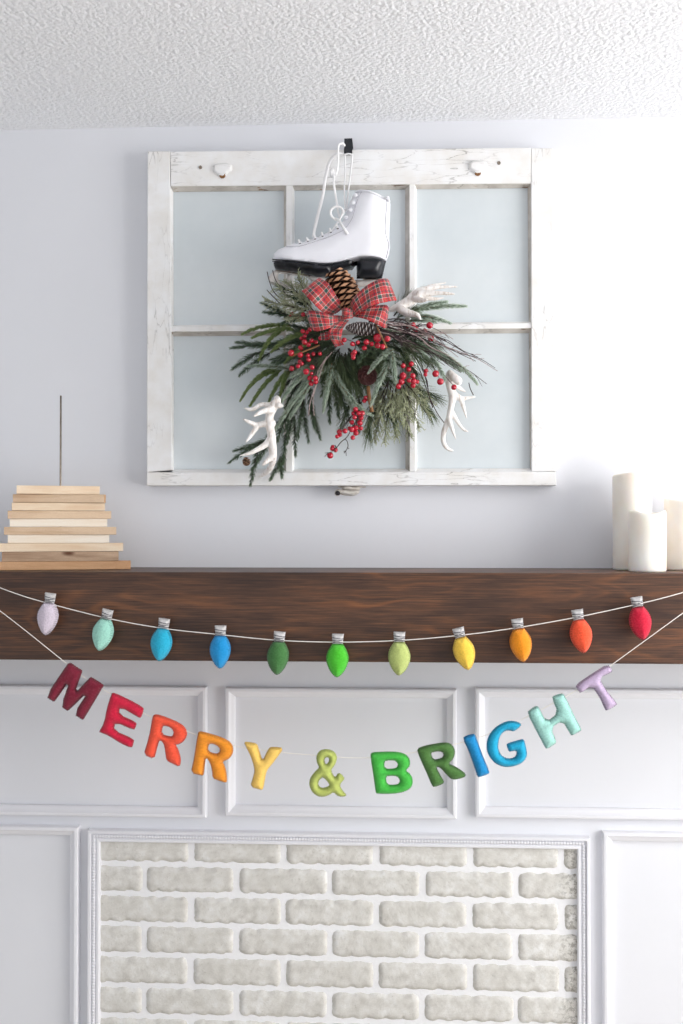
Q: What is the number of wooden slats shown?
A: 10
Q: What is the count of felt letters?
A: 11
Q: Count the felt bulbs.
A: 11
